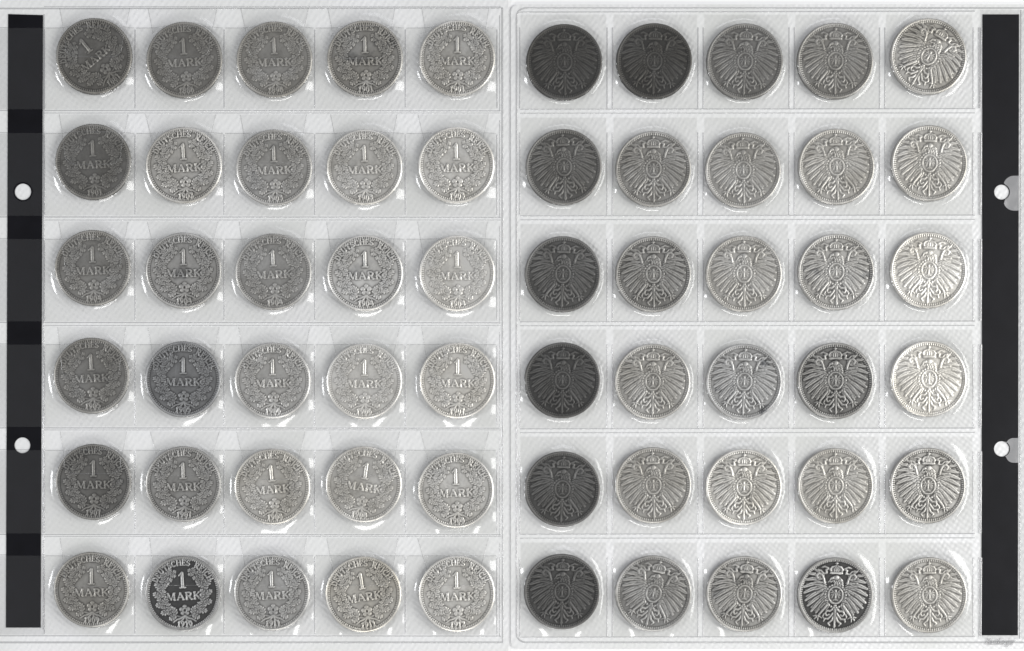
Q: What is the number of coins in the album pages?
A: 60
